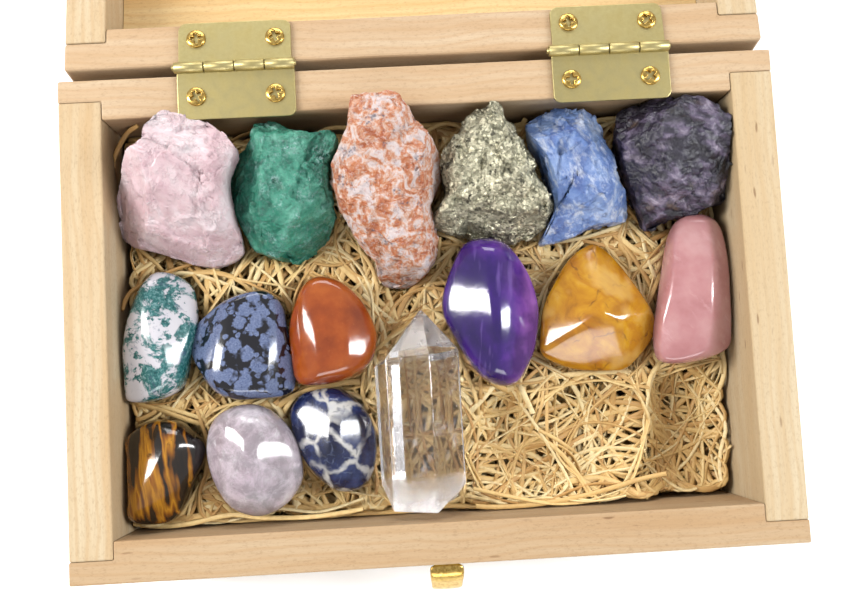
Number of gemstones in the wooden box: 16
